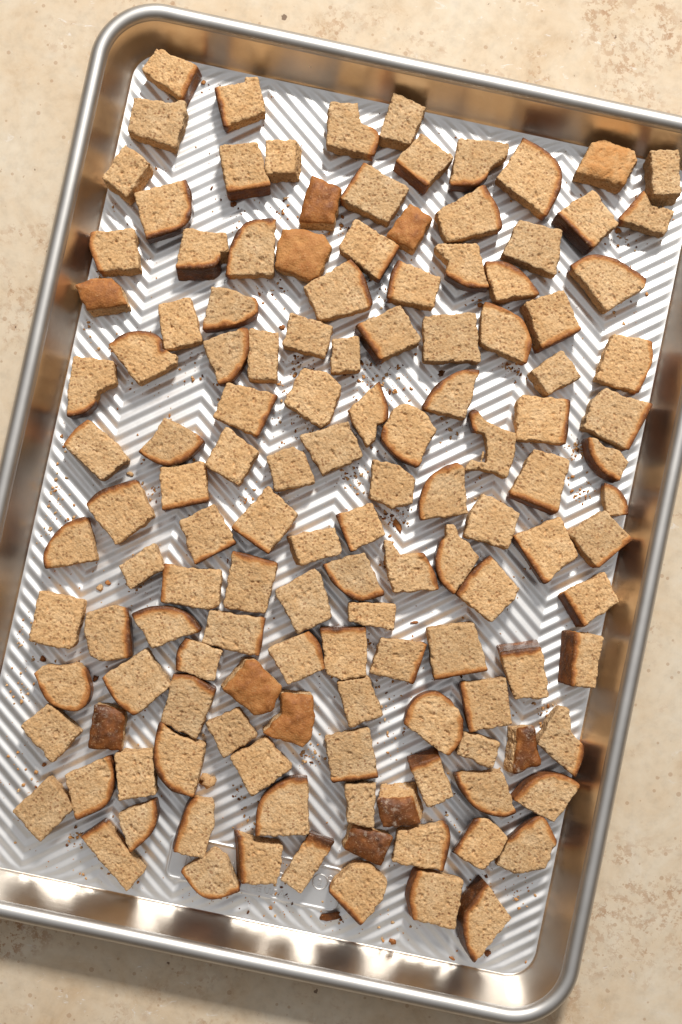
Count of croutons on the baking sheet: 134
